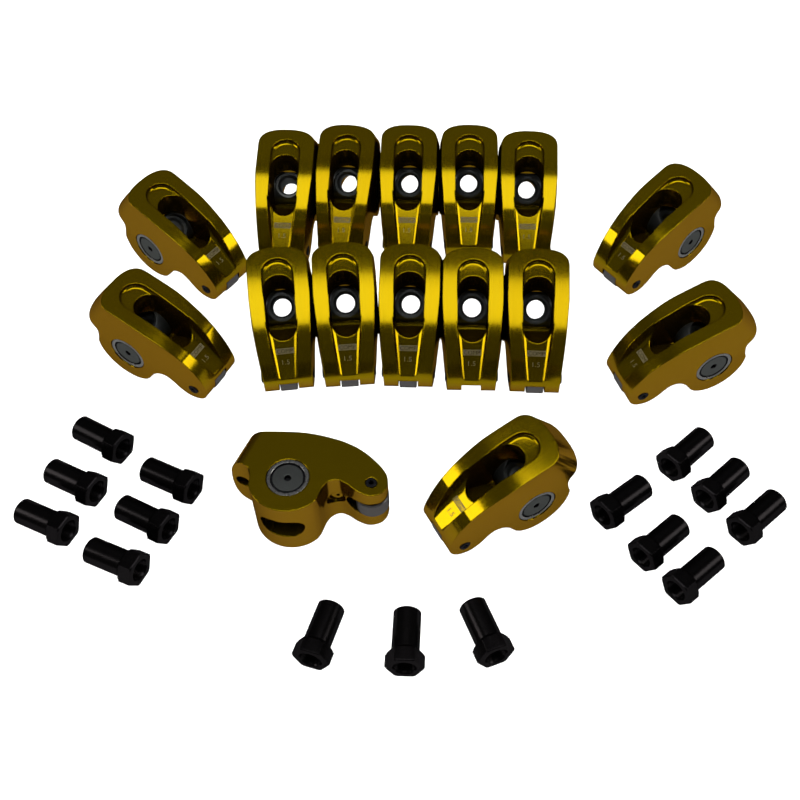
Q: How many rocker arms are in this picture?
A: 16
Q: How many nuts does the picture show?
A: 15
